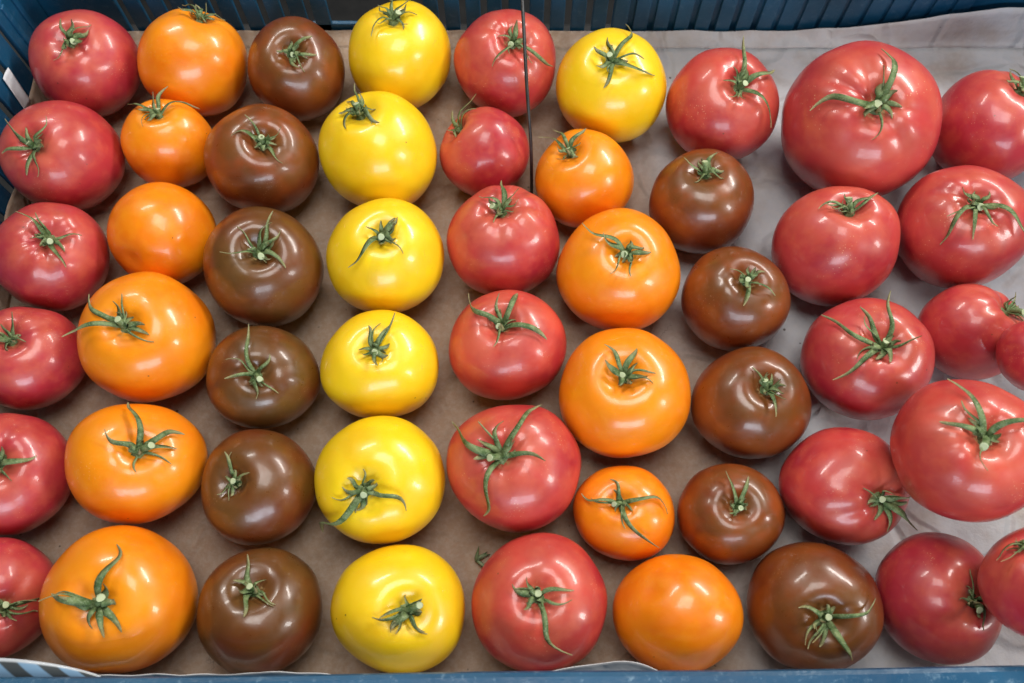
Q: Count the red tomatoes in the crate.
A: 24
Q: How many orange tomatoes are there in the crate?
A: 11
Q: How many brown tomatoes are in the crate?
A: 11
